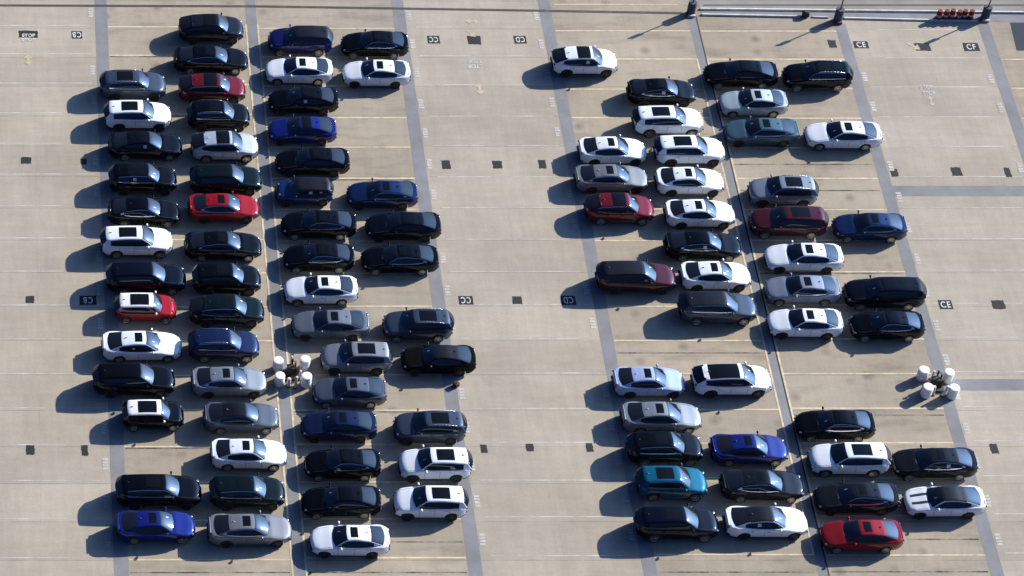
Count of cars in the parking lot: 96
